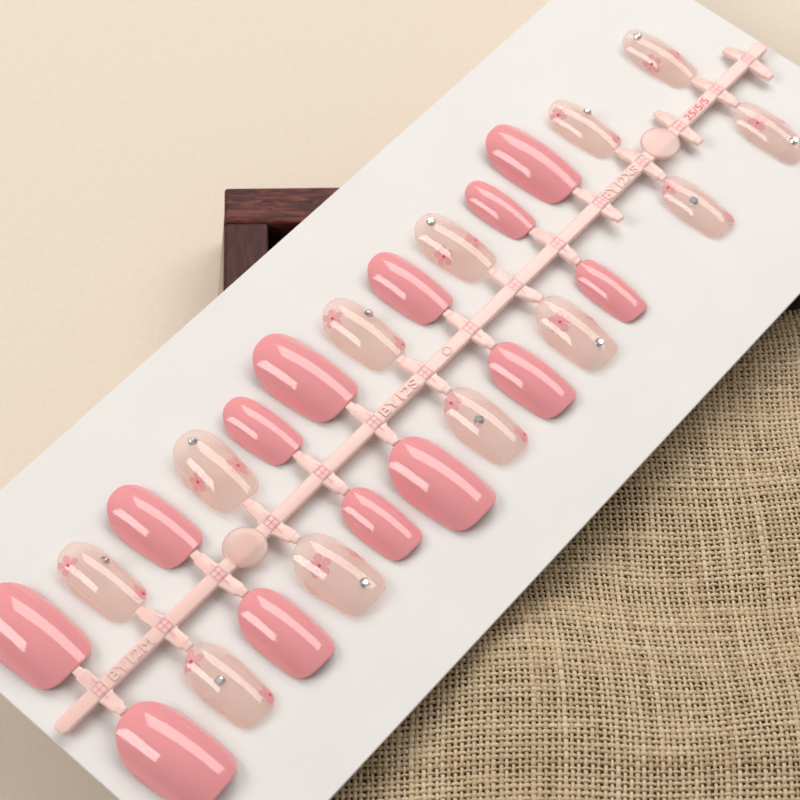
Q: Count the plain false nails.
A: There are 13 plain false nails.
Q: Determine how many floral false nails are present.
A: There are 12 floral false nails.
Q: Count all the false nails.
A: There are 25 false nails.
